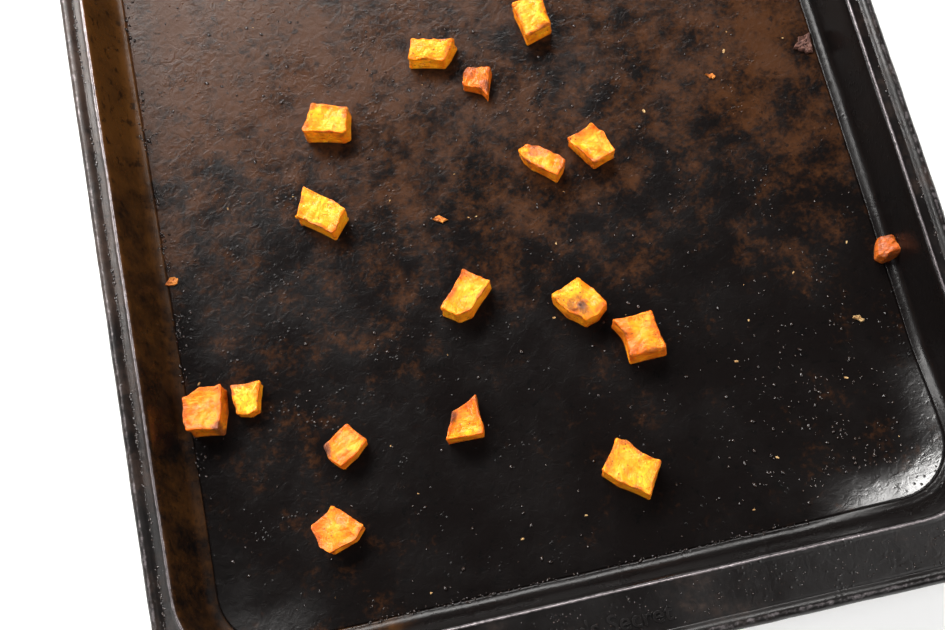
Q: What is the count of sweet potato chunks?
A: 17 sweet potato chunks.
